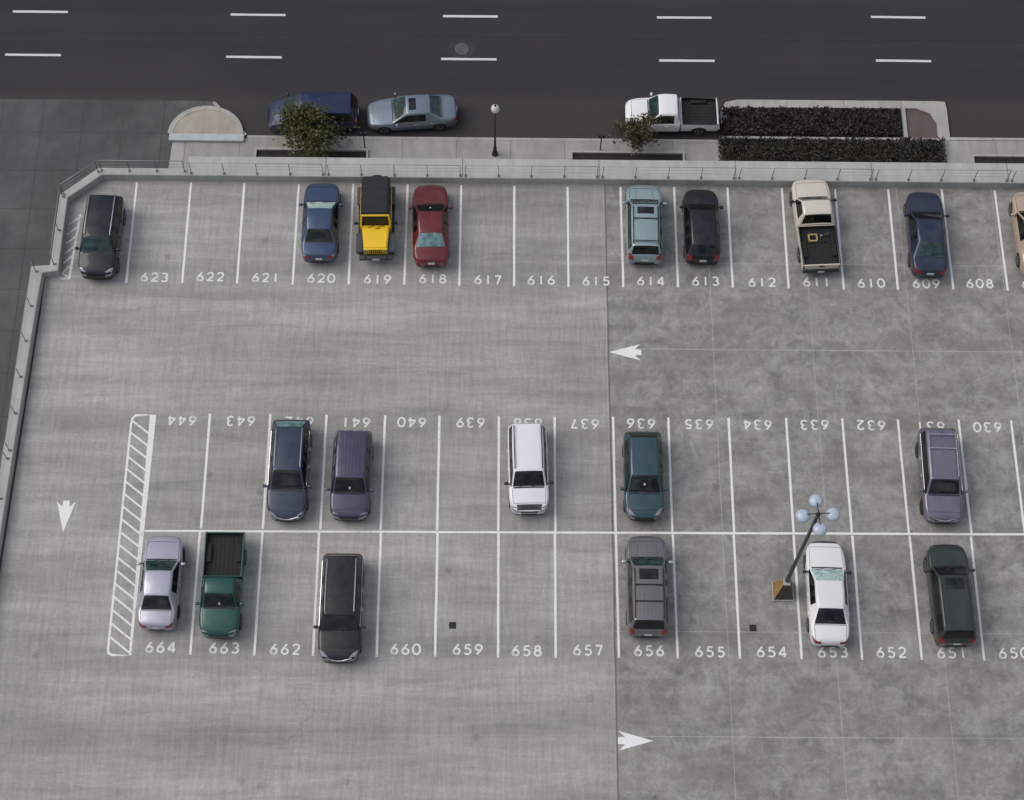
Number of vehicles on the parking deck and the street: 23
